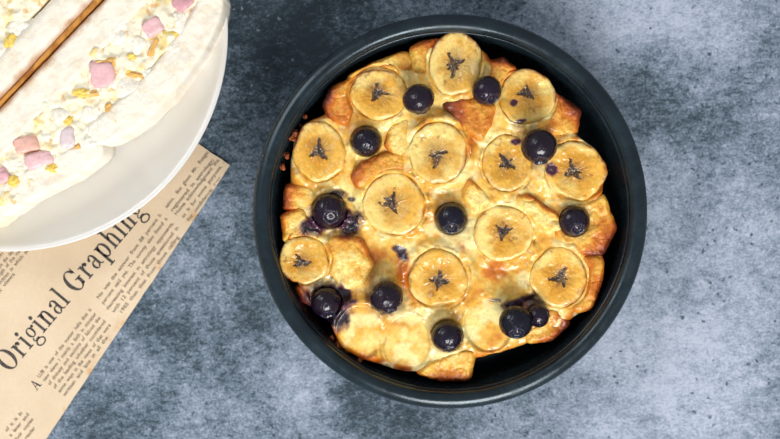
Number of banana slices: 12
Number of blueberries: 12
